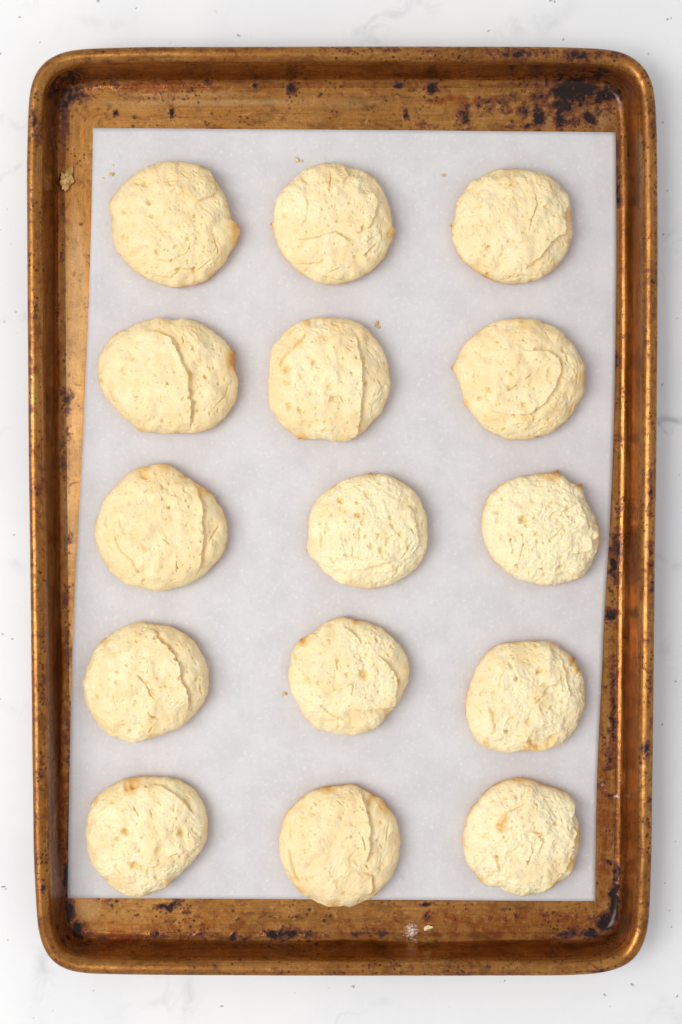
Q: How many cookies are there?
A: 15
